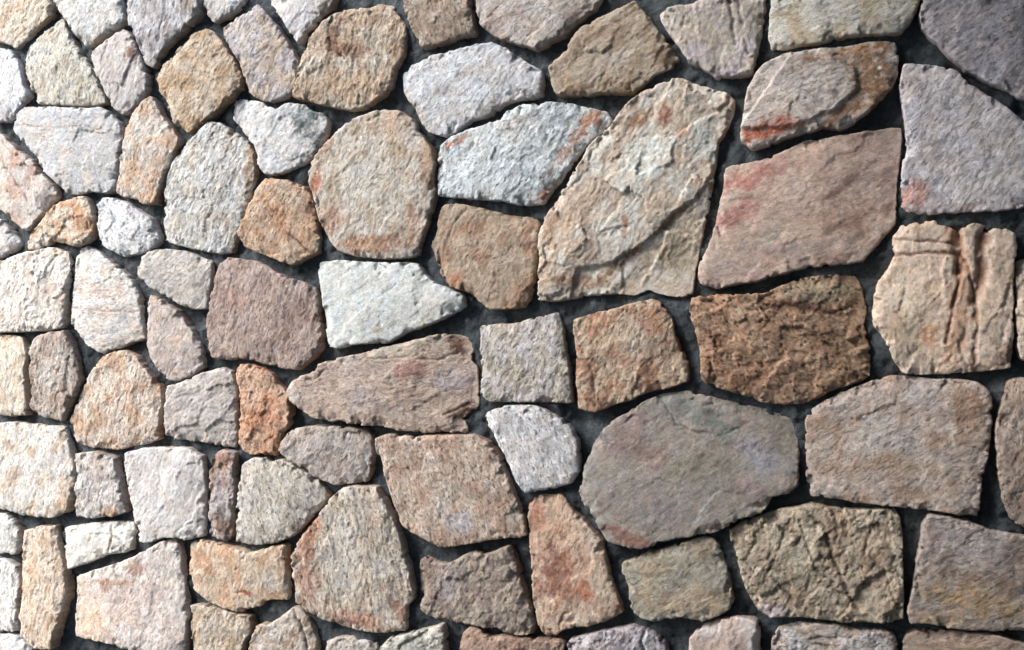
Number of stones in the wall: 84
